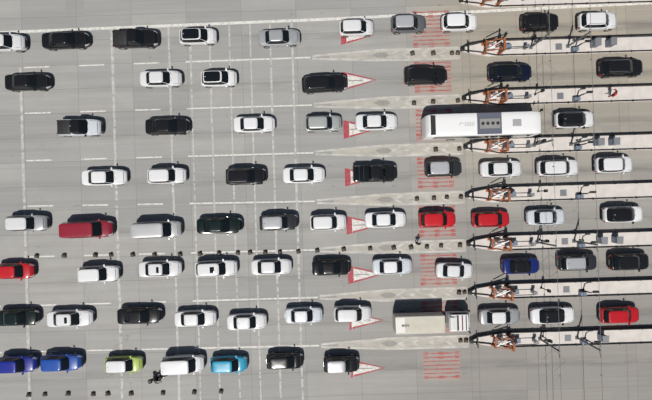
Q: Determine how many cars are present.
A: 71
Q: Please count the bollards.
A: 48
